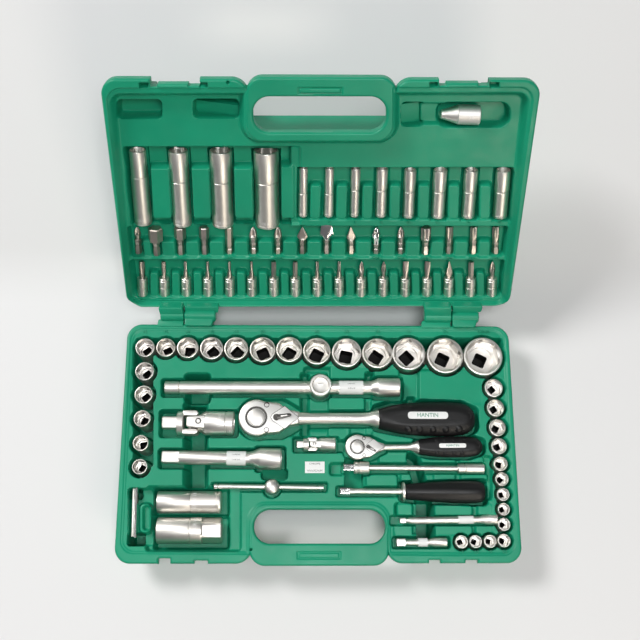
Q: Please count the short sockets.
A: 31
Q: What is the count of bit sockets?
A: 17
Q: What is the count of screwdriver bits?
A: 16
